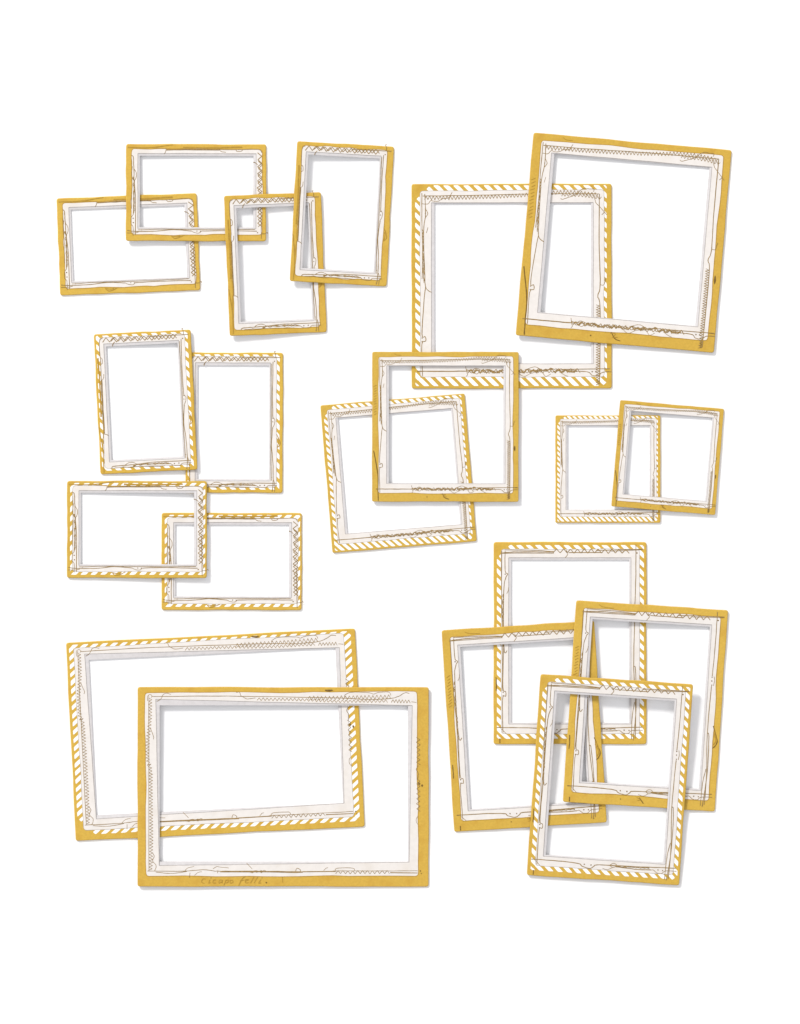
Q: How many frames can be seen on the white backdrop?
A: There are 20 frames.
